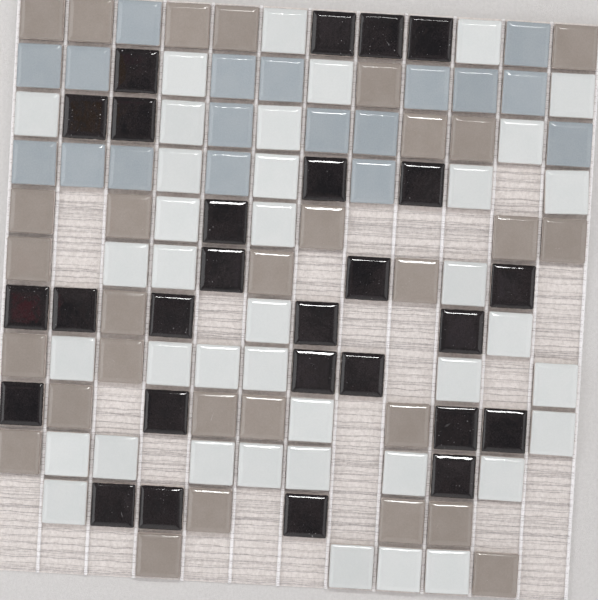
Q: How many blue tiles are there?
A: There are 18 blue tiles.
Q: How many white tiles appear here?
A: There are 39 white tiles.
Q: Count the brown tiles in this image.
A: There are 29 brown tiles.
